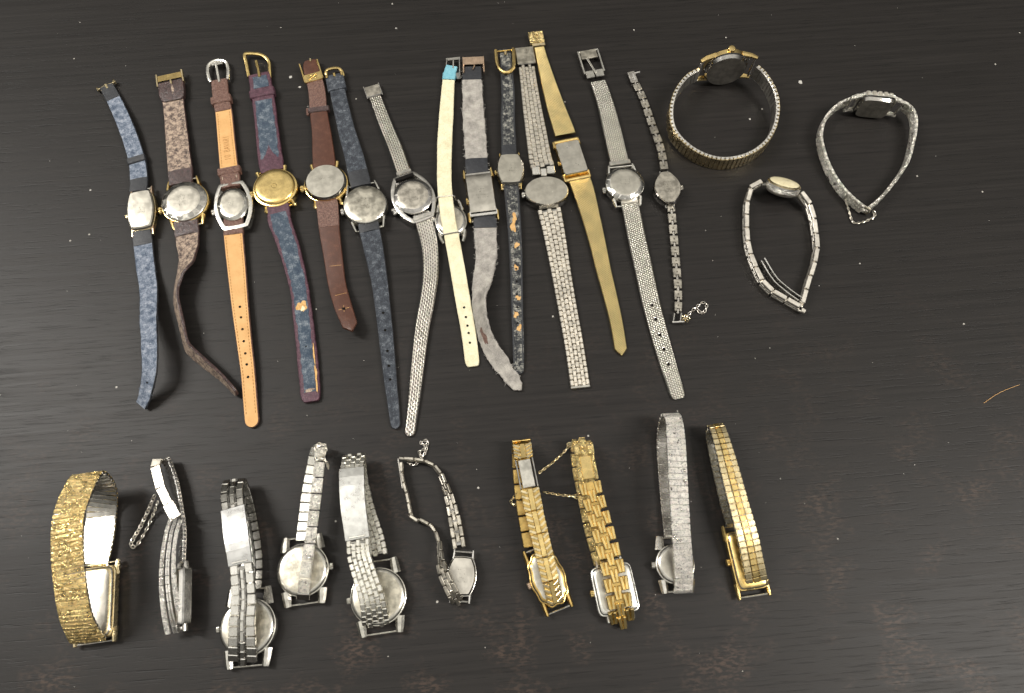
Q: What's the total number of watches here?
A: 27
